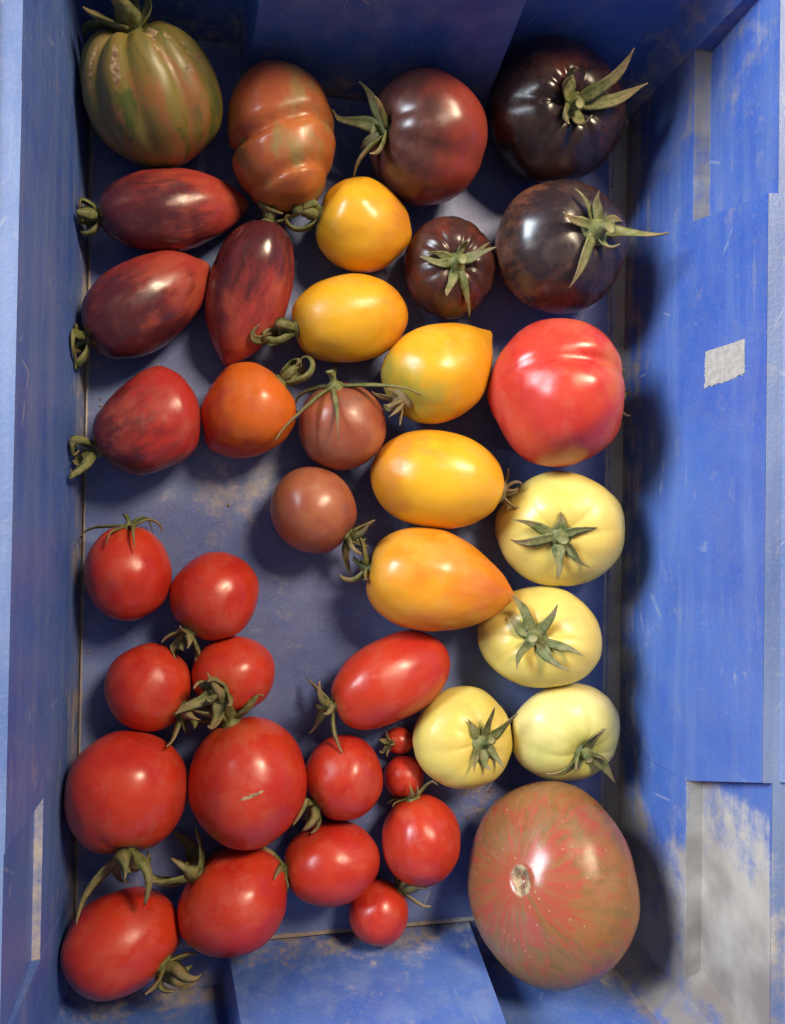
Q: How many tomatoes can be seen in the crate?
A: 39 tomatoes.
